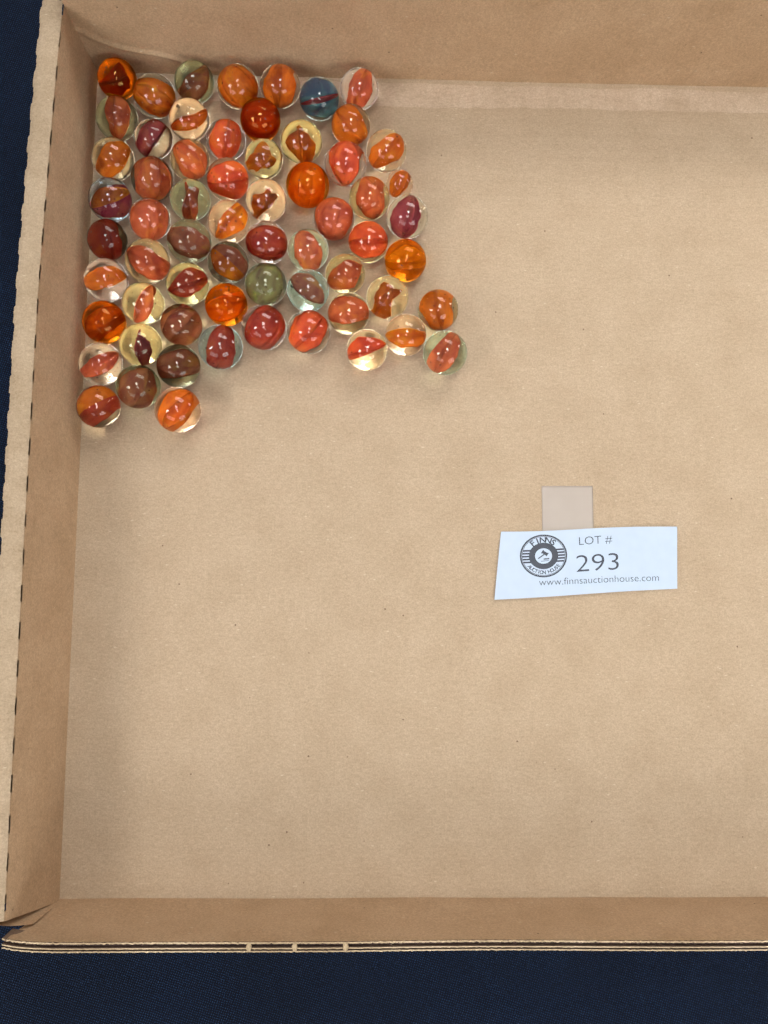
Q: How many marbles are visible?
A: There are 63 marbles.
